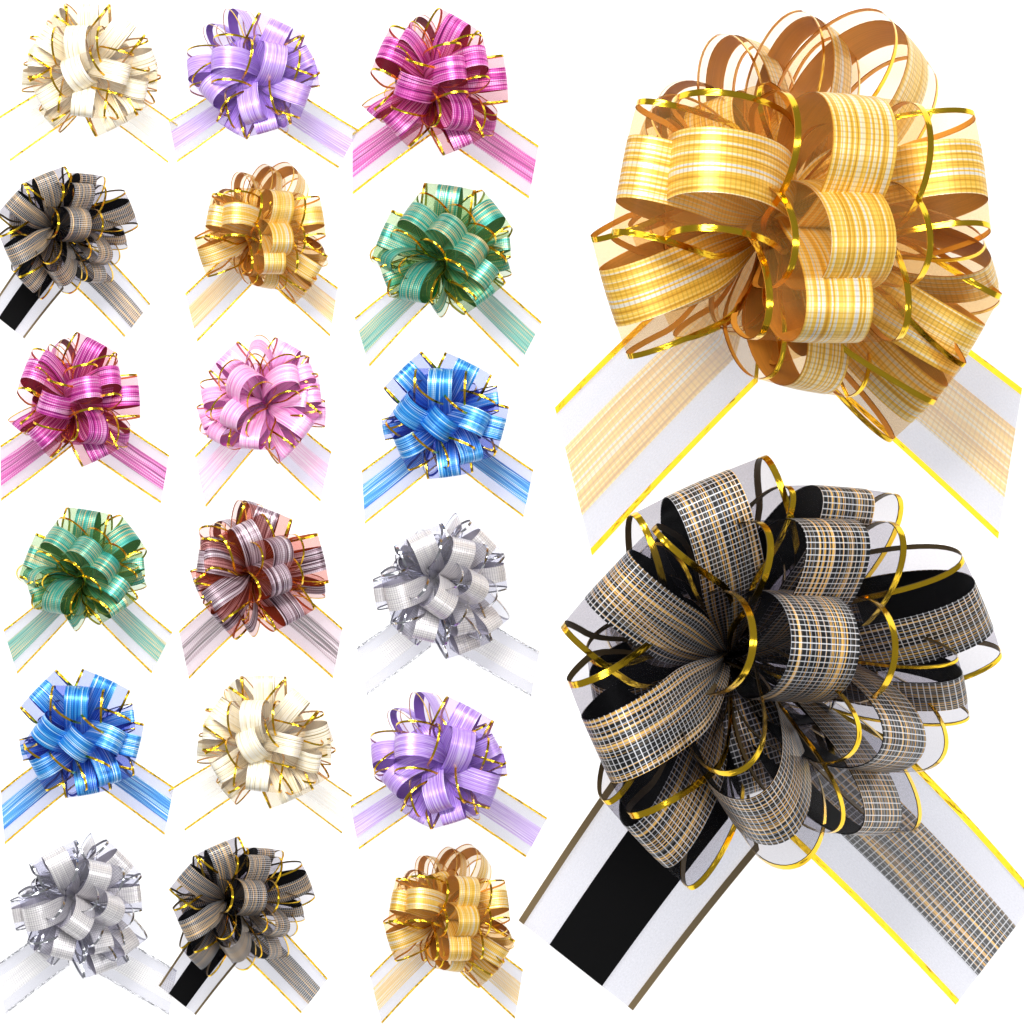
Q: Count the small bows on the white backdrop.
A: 18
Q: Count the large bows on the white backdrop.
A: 2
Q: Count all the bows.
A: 20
